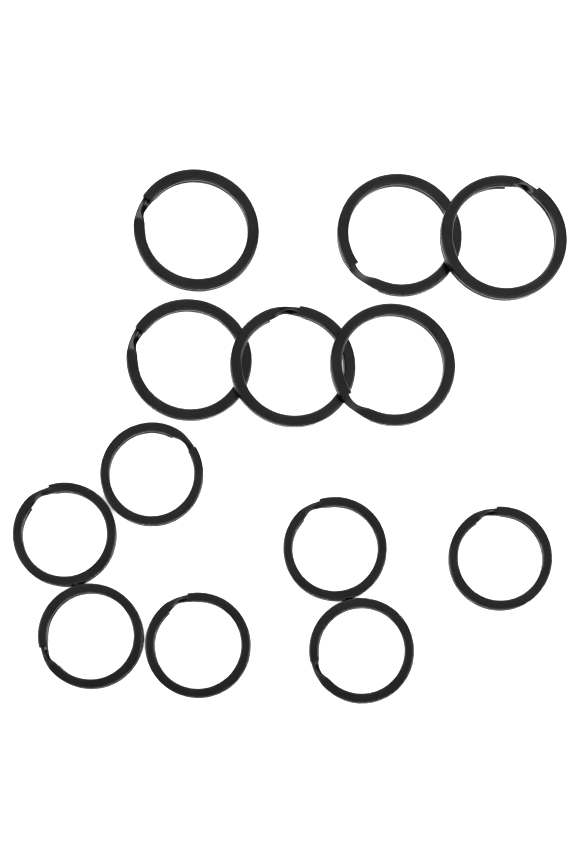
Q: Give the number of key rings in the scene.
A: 13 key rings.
